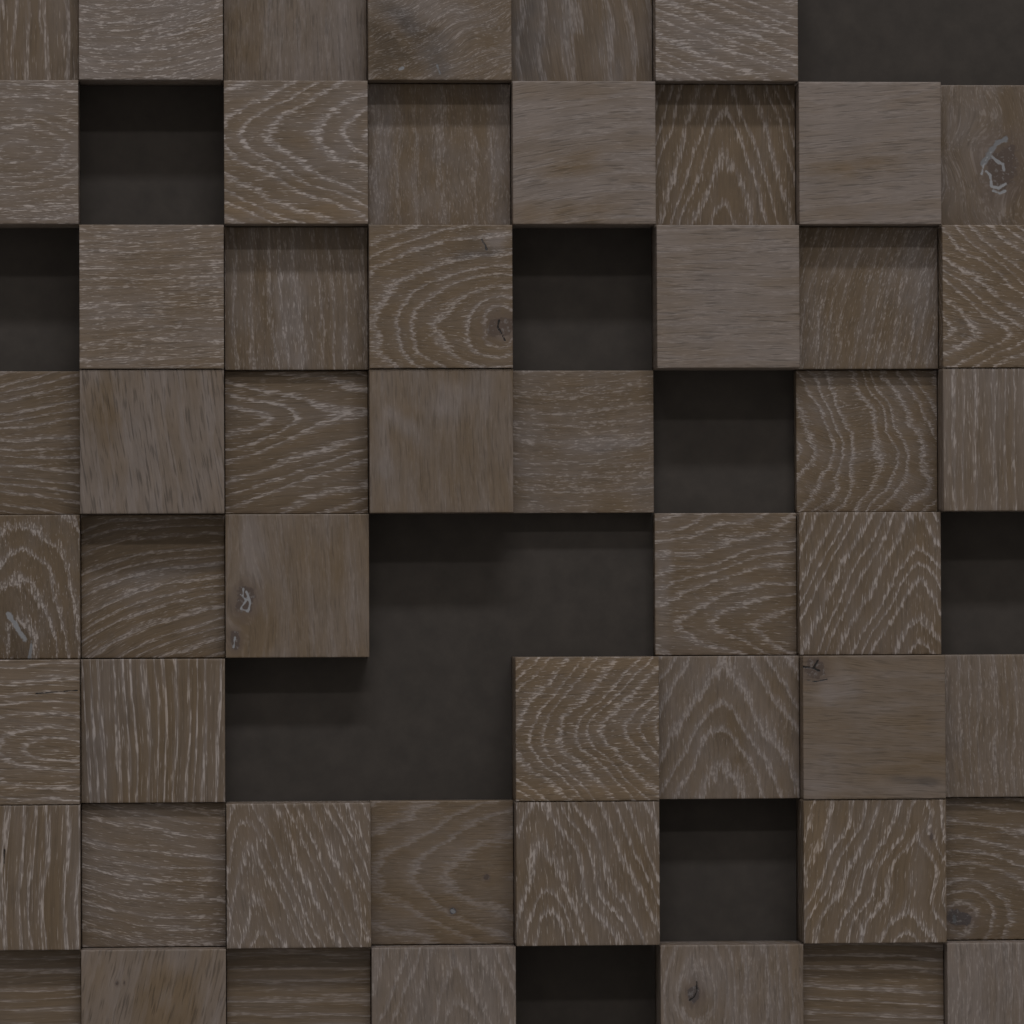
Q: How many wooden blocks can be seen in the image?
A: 51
